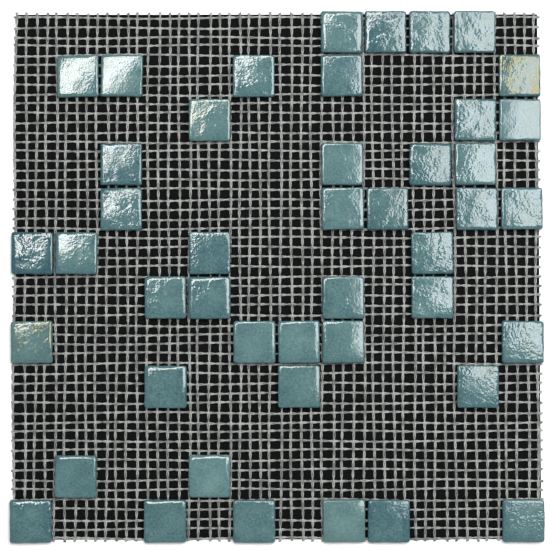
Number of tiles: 45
